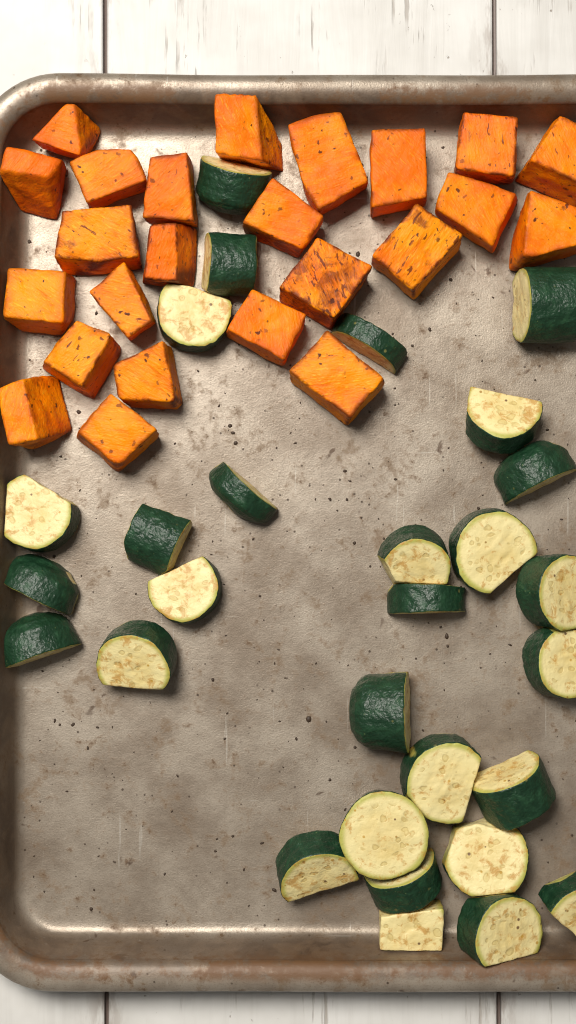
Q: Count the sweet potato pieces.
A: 24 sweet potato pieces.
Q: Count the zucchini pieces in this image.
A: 29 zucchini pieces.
